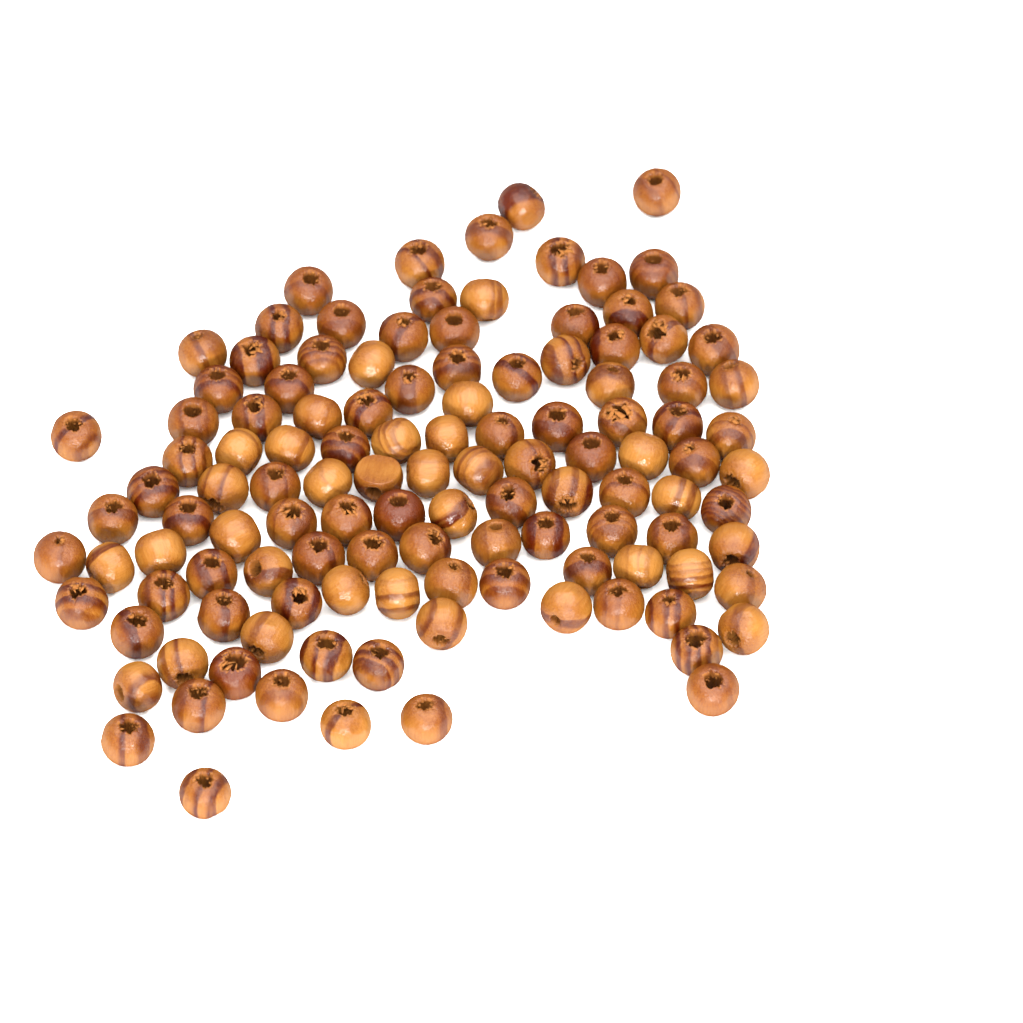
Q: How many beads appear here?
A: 119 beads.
